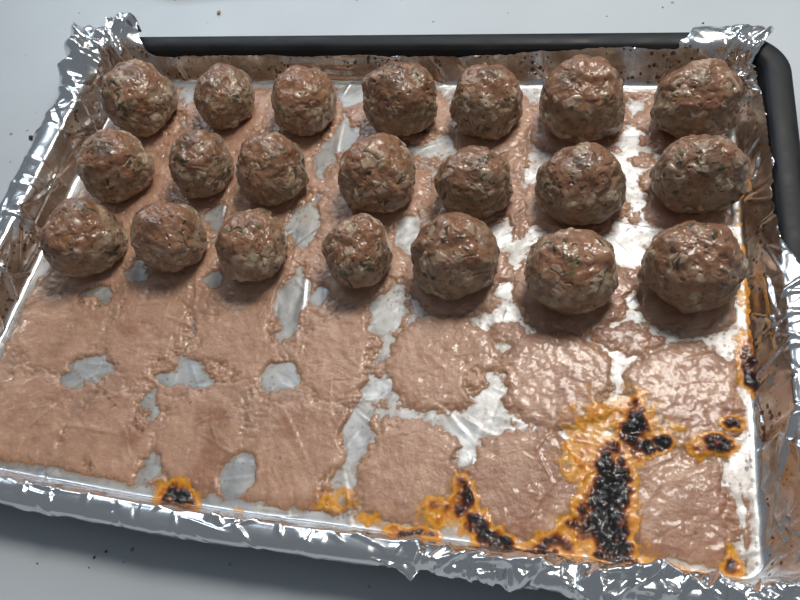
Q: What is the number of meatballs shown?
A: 21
